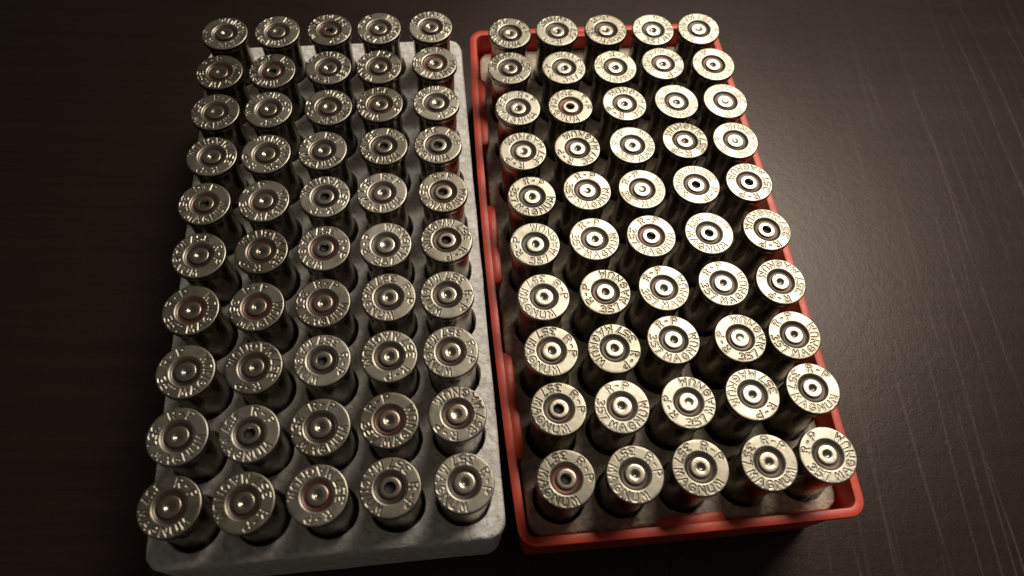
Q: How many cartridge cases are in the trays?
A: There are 100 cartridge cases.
